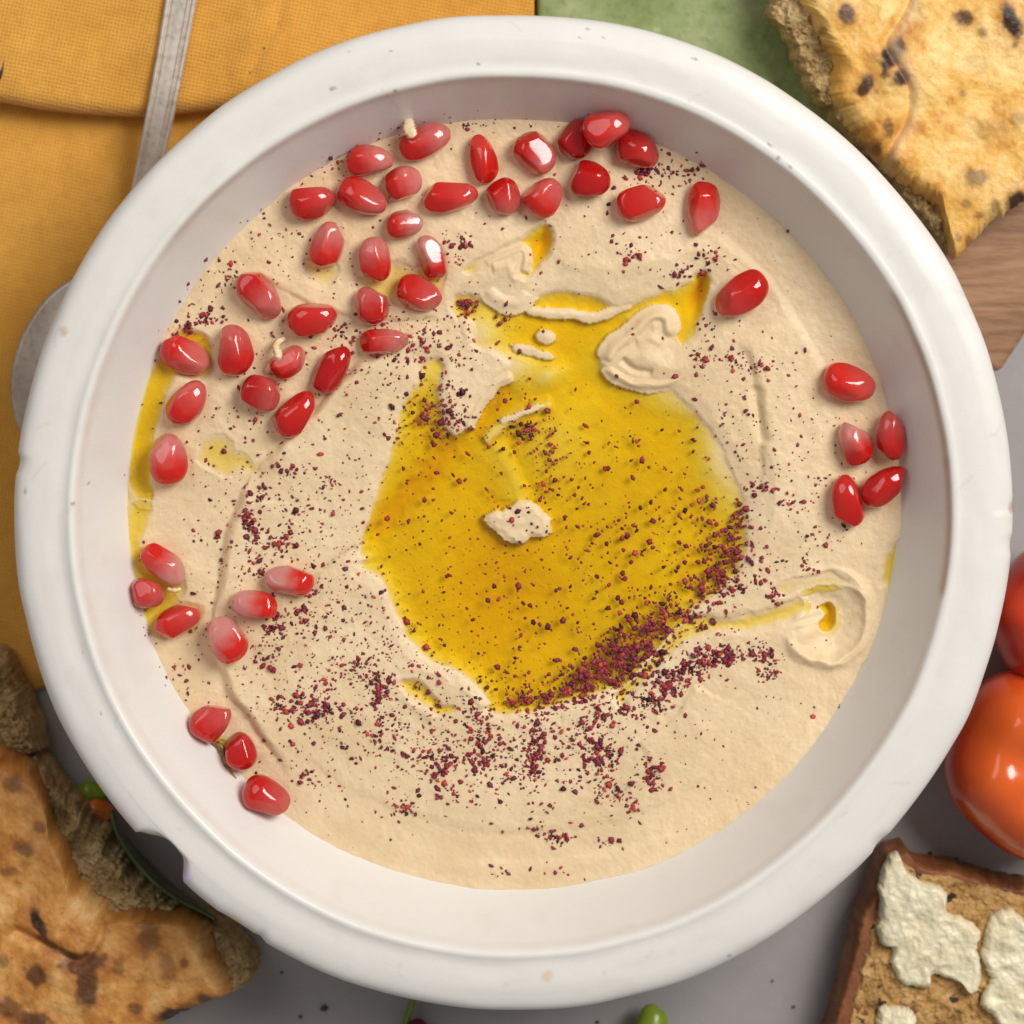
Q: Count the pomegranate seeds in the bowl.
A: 48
